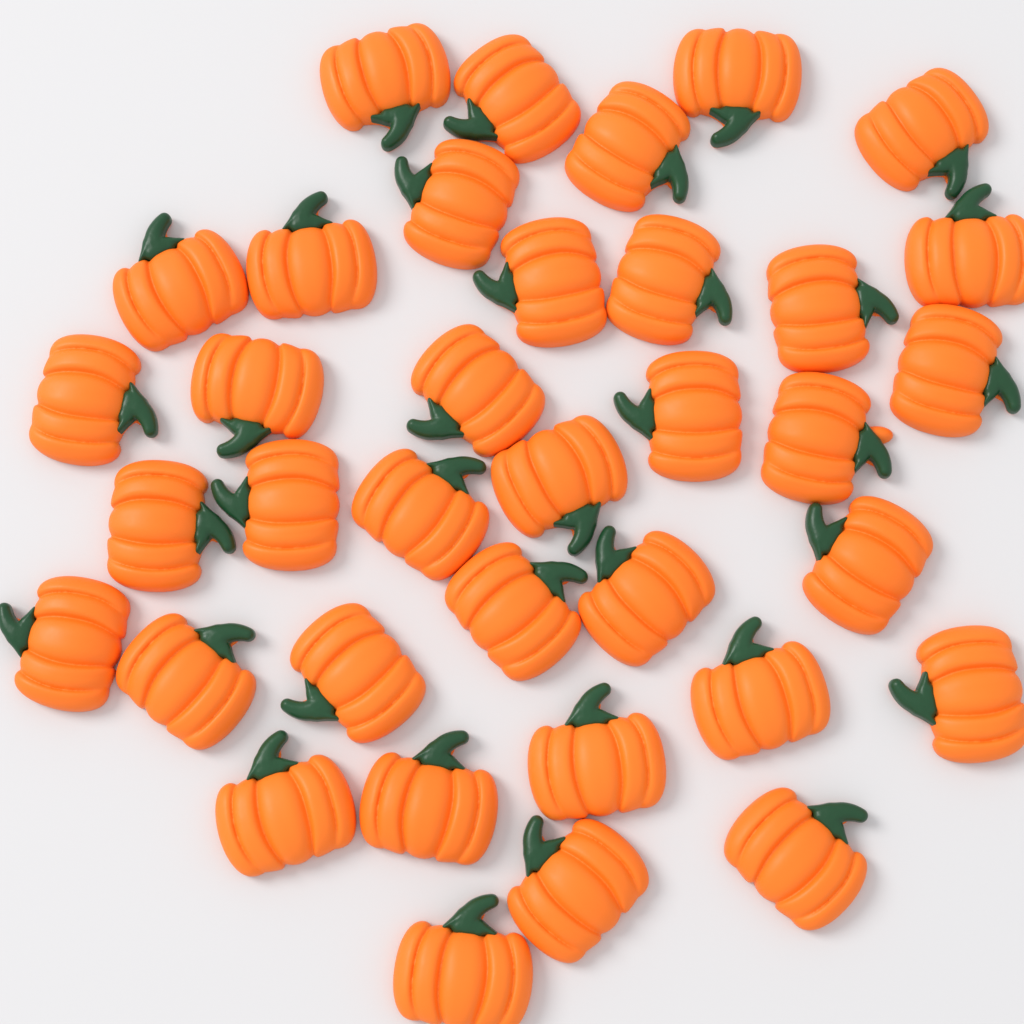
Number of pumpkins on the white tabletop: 36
